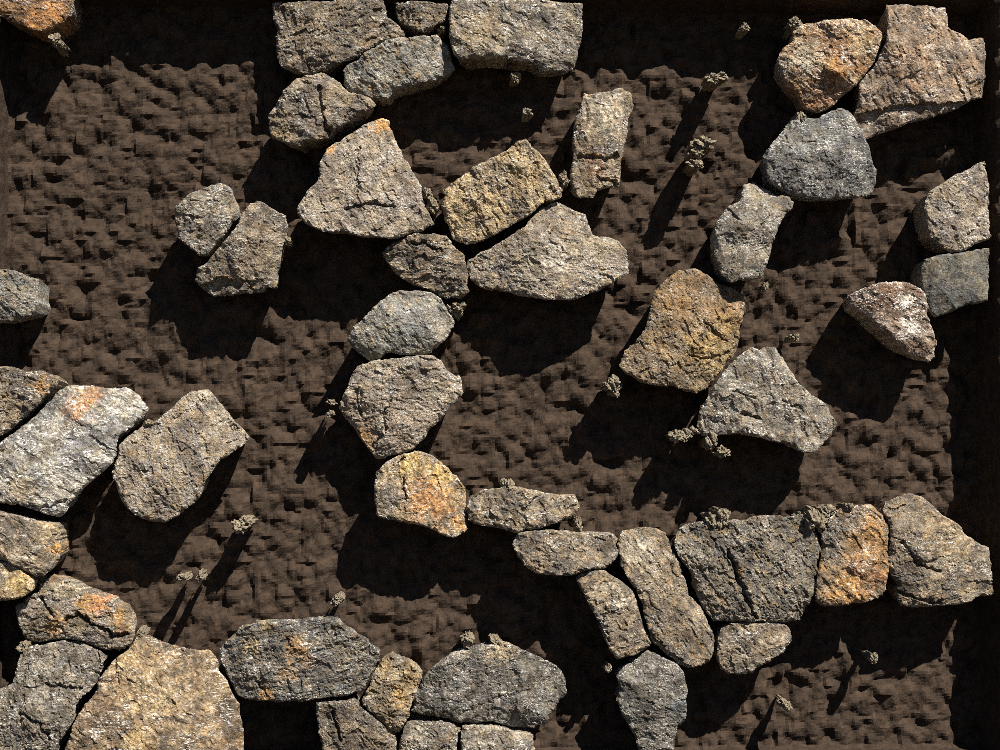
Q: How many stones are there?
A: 49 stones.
